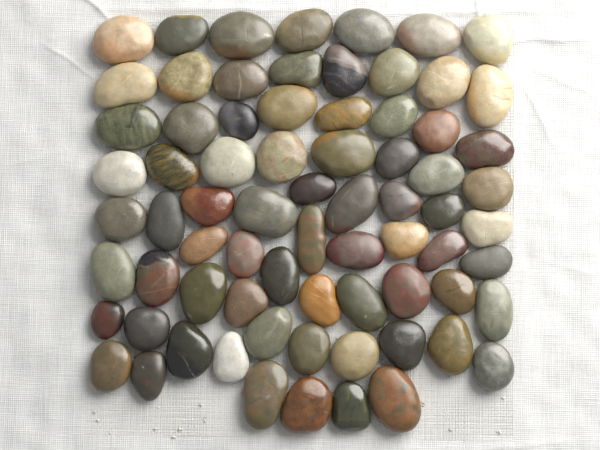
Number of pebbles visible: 73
